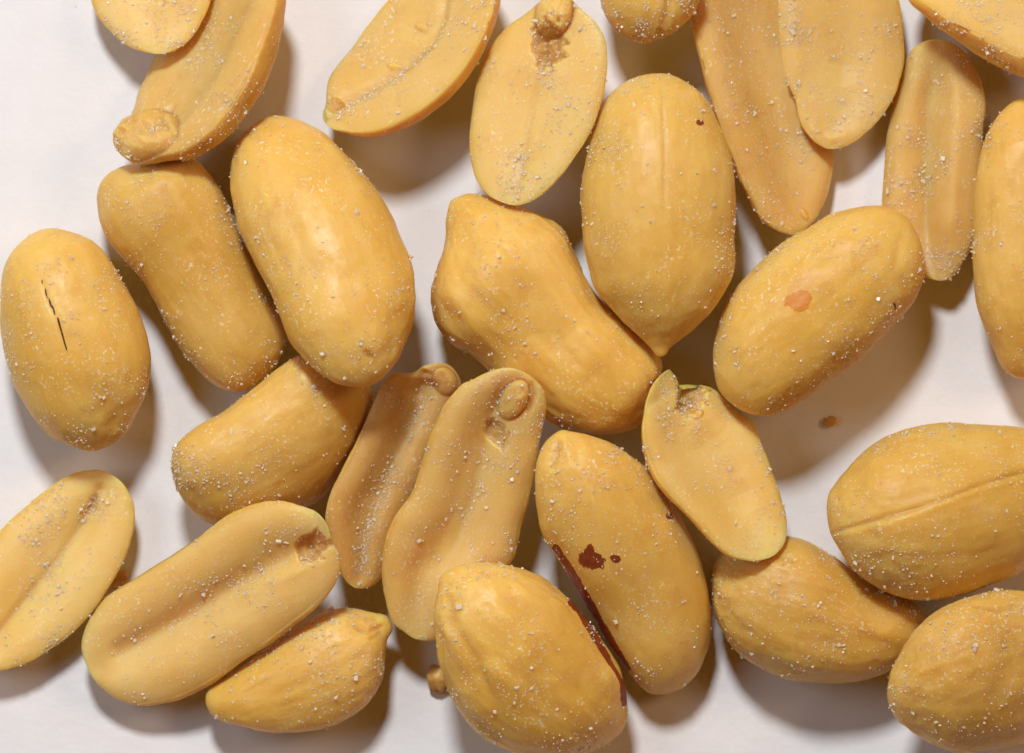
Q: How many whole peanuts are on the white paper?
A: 15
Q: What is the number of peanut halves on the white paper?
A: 13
